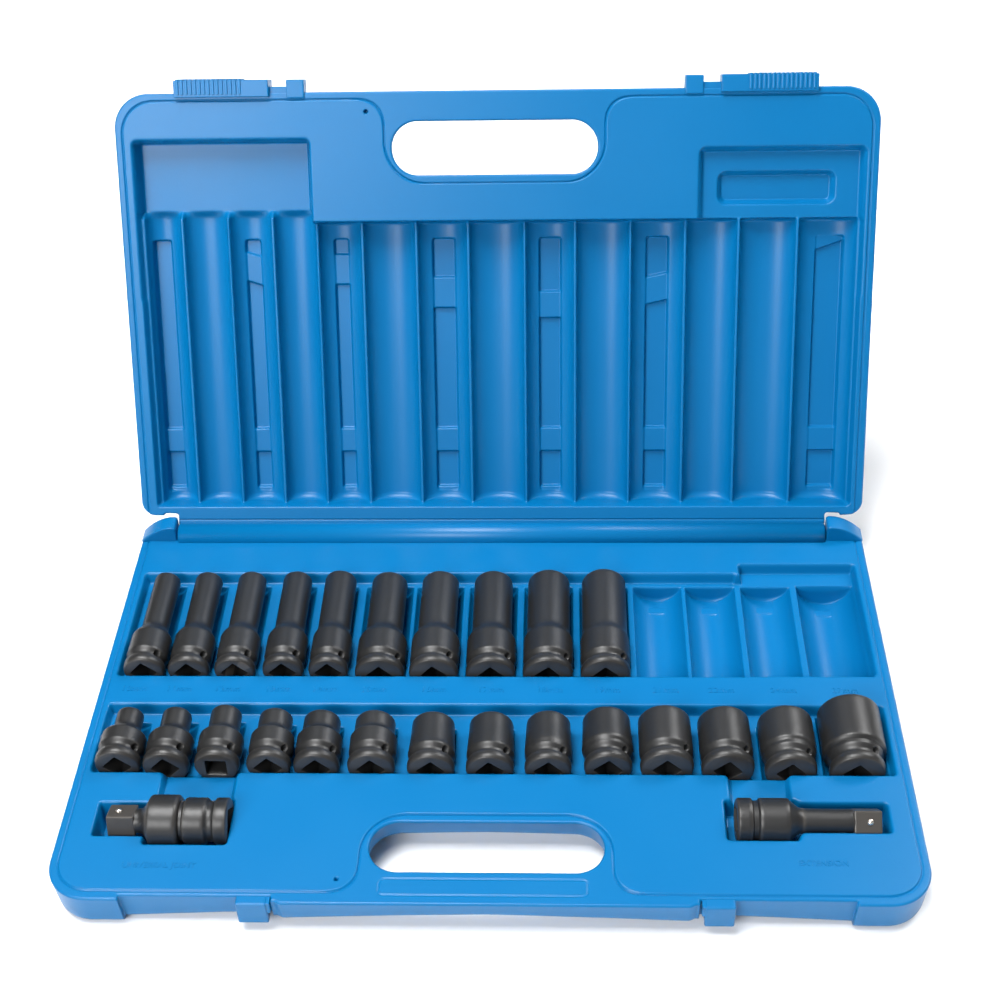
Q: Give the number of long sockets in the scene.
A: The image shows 10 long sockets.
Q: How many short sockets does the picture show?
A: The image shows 14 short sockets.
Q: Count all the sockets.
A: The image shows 24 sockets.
